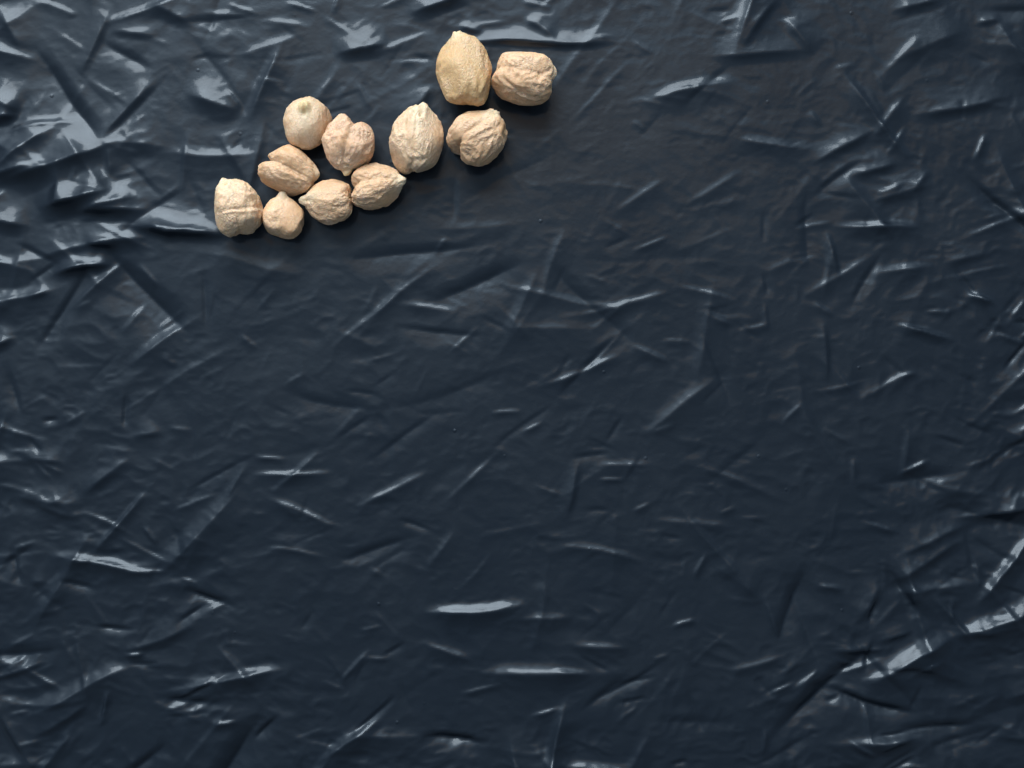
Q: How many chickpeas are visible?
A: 11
